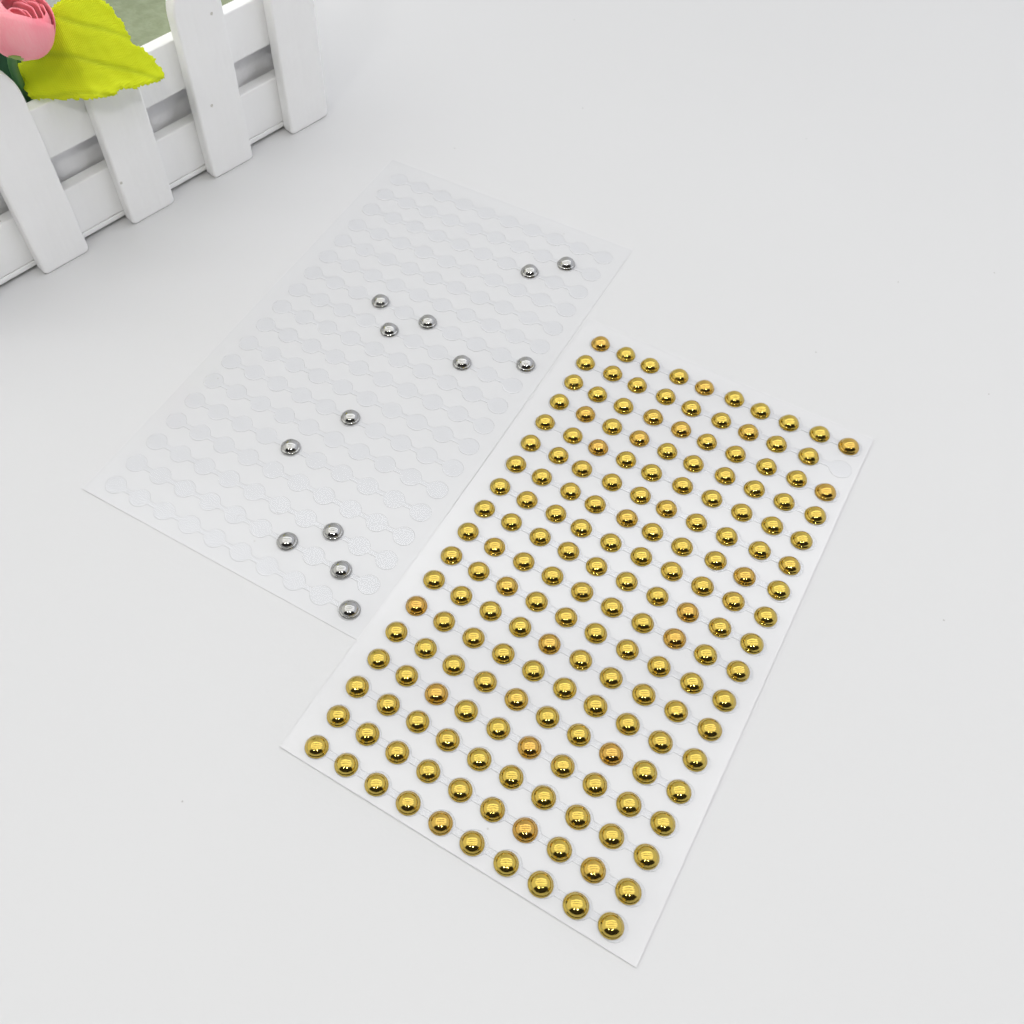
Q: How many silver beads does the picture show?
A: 13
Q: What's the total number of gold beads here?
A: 179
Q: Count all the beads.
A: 192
